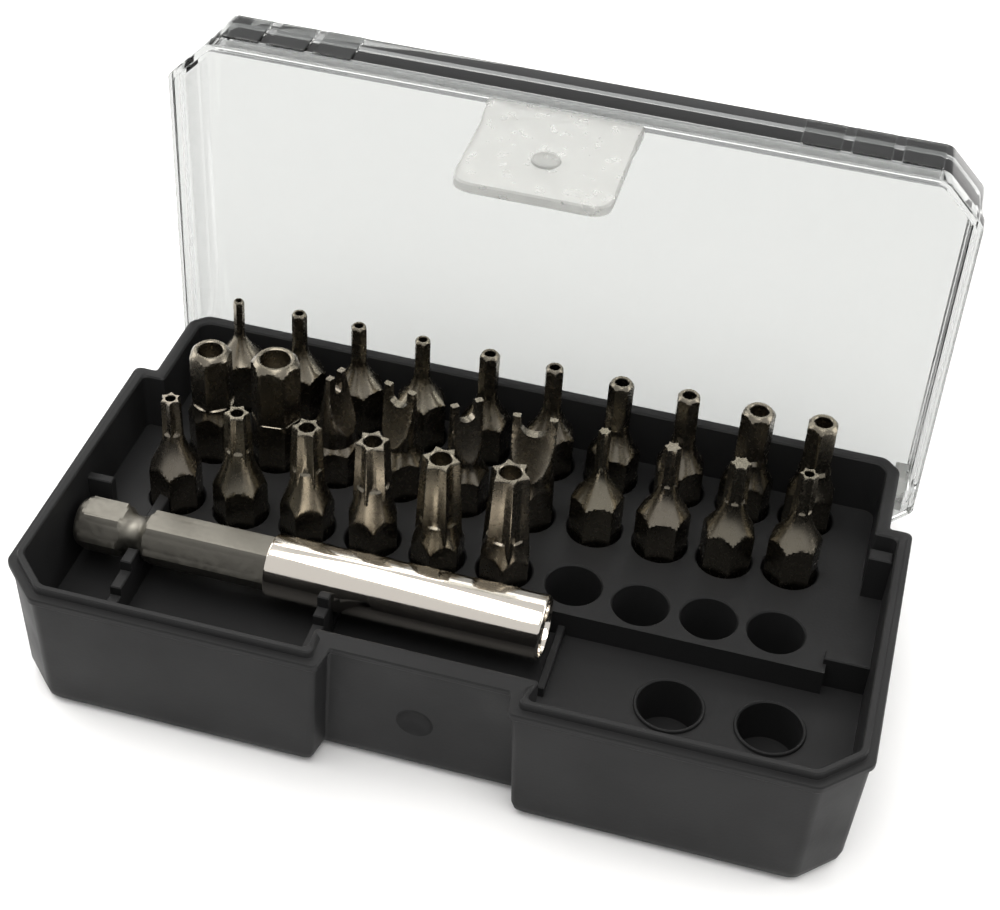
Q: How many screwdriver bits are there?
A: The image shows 26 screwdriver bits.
